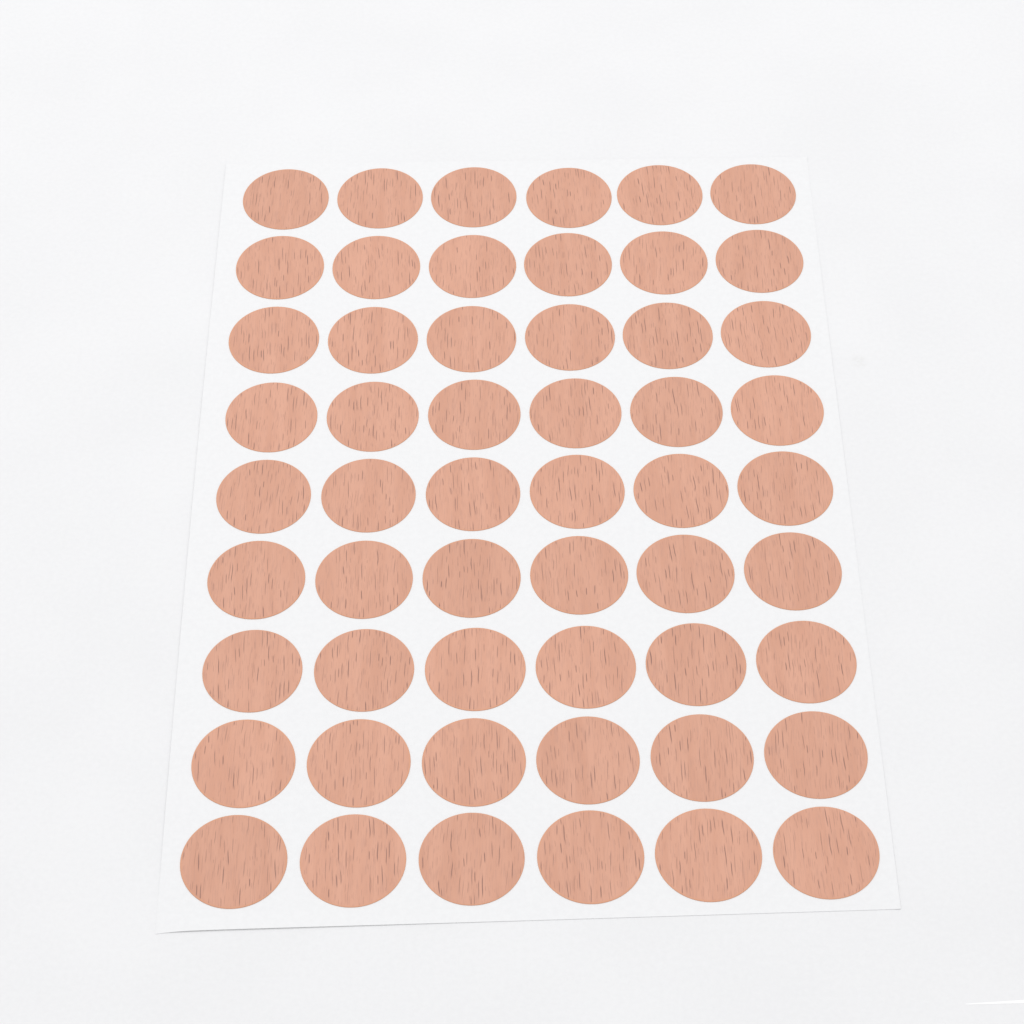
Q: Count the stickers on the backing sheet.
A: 54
